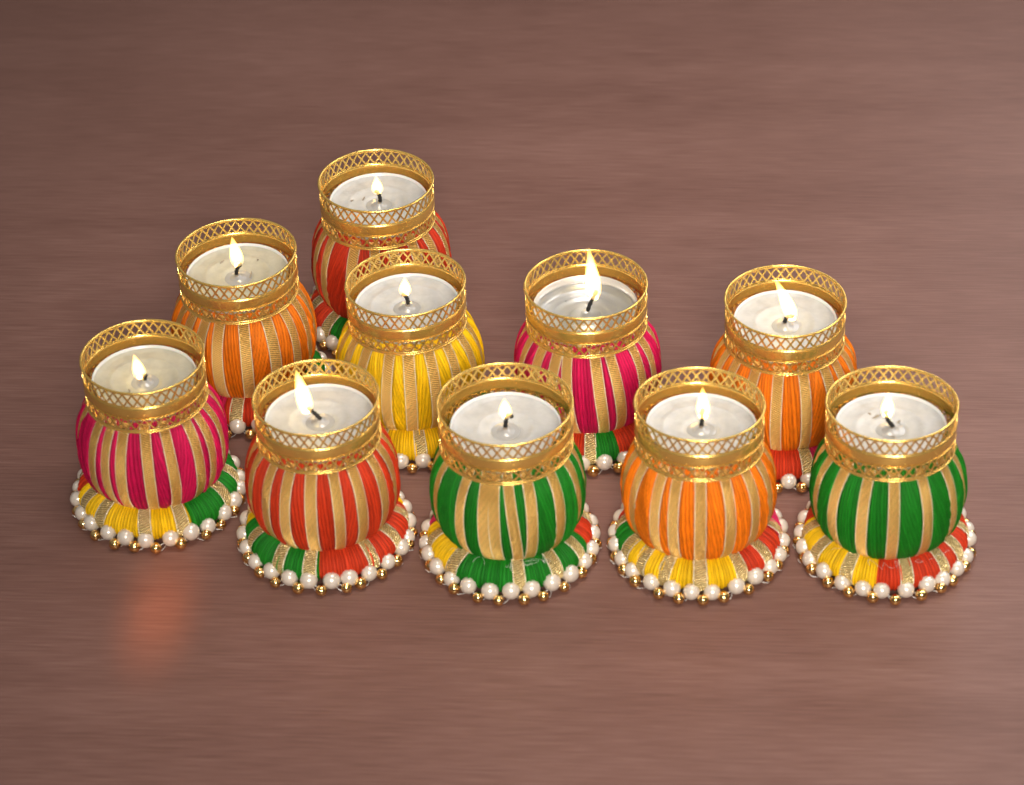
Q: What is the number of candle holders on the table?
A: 10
